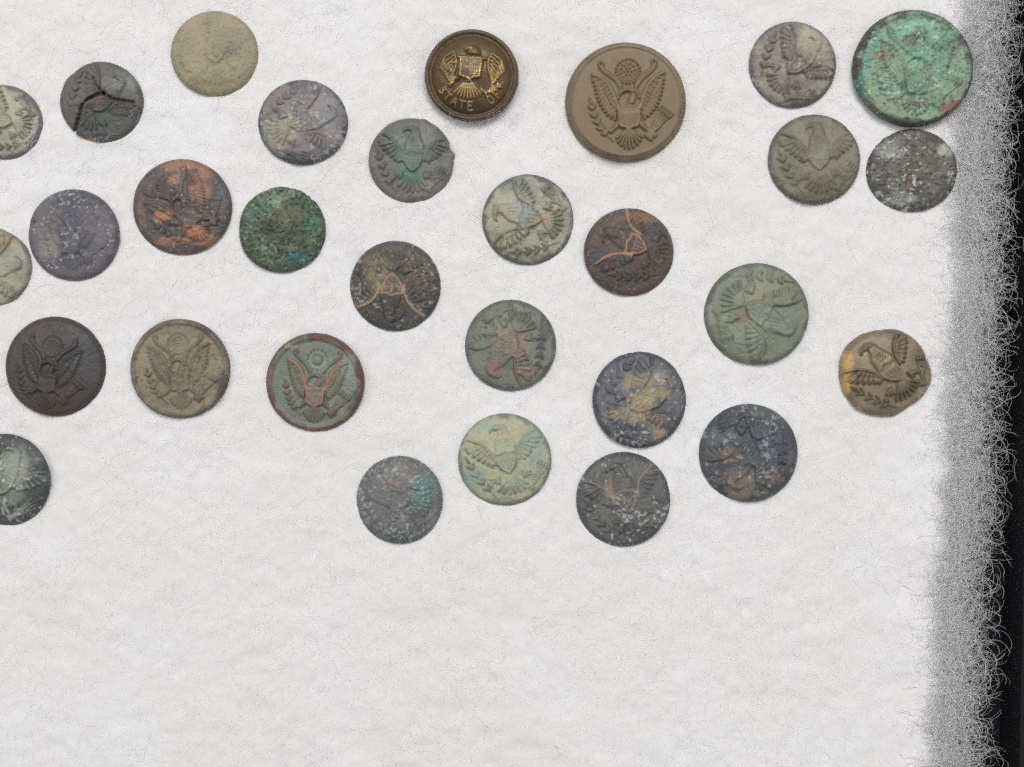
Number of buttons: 30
